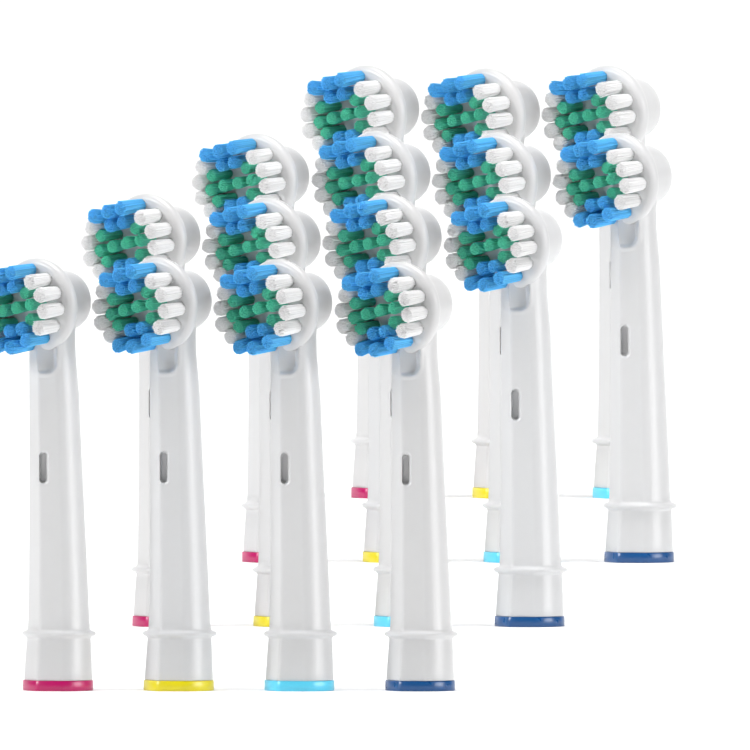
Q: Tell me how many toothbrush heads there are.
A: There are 15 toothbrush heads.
